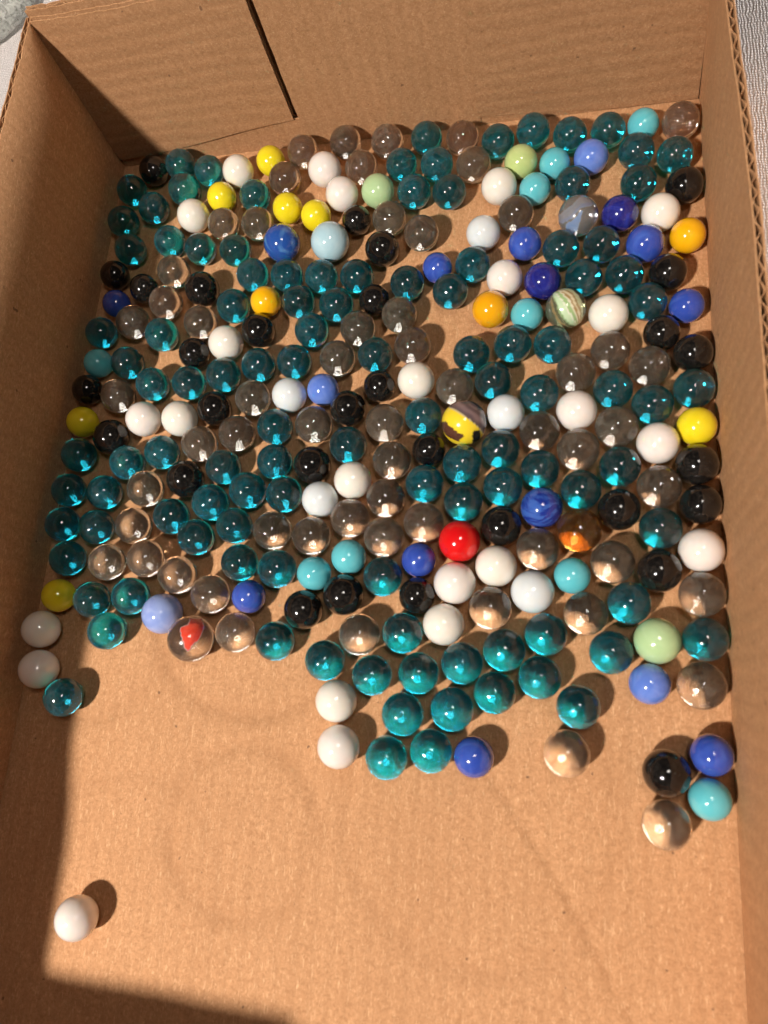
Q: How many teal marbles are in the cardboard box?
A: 110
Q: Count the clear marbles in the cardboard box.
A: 58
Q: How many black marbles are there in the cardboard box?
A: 30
